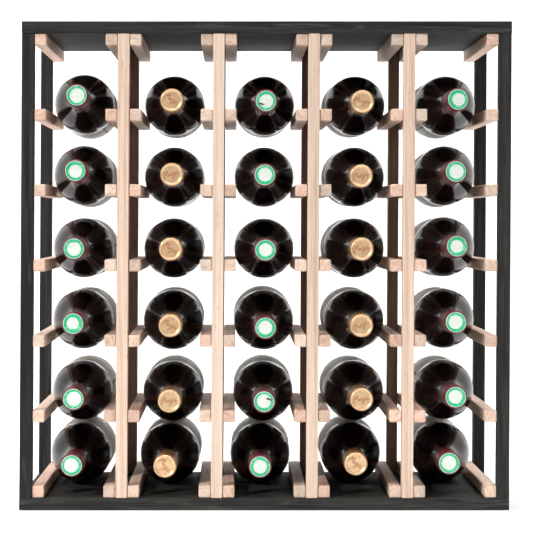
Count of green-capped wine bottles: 18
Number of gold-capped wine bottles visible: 12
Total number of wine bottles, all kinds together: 30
